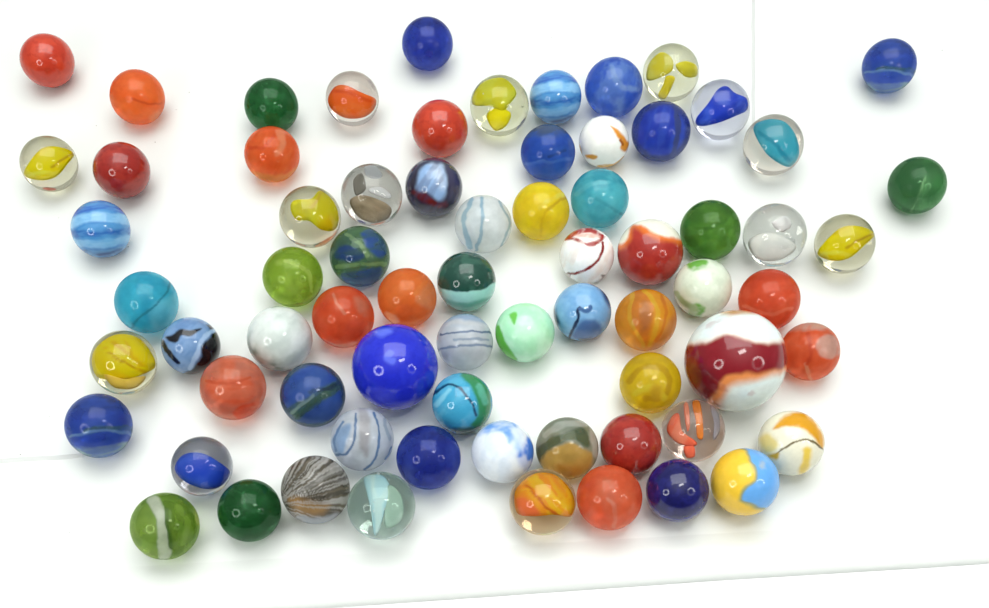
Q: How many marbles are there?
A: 71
